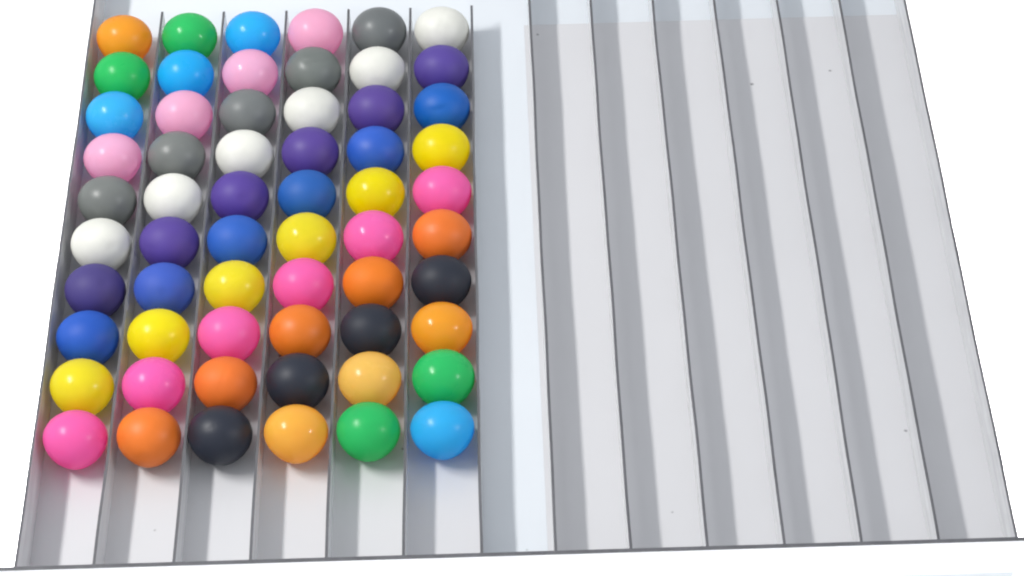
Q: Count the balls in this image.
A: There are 60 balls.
